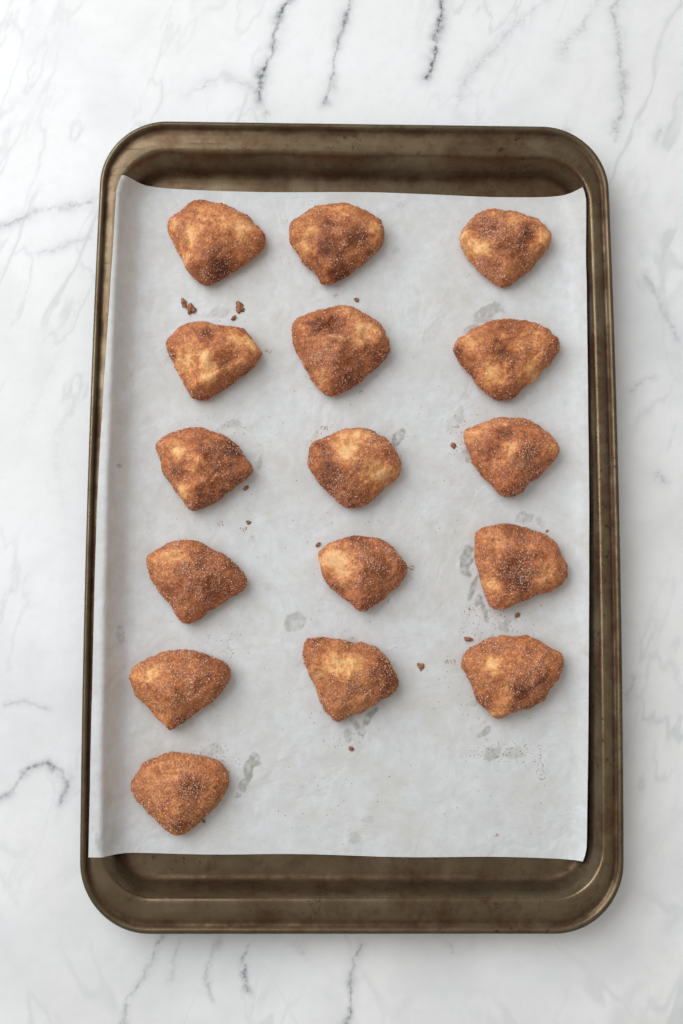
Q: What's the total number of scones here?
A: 16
